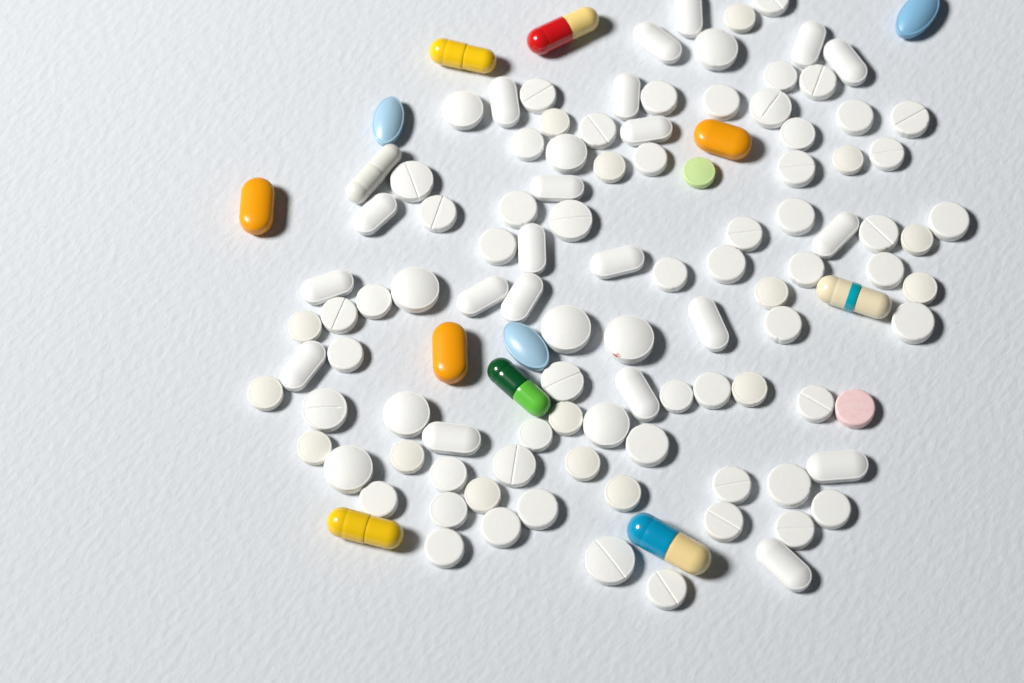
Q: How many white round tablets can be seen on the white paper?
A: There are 79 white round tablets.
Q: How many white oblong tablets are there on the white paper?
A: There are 21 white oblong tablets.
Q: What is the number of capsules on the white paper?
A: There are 7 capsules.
